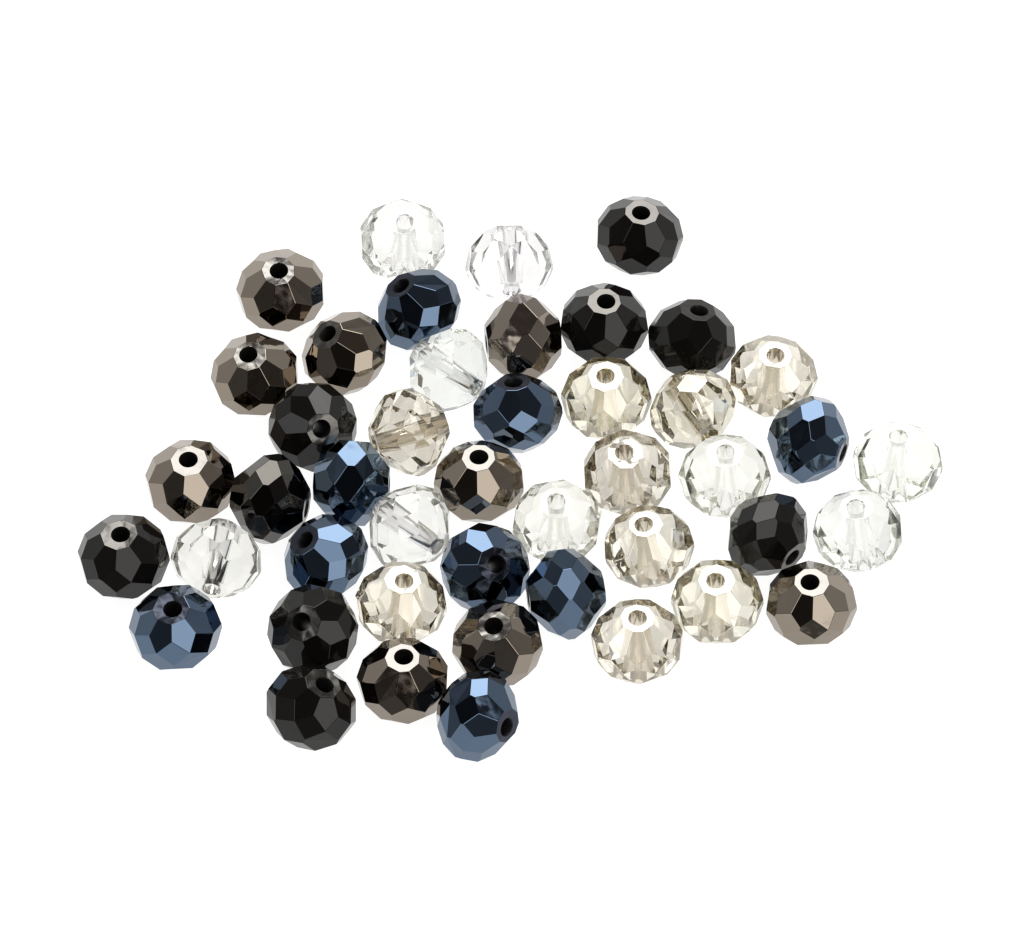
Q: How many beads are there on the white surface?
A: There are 45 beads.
